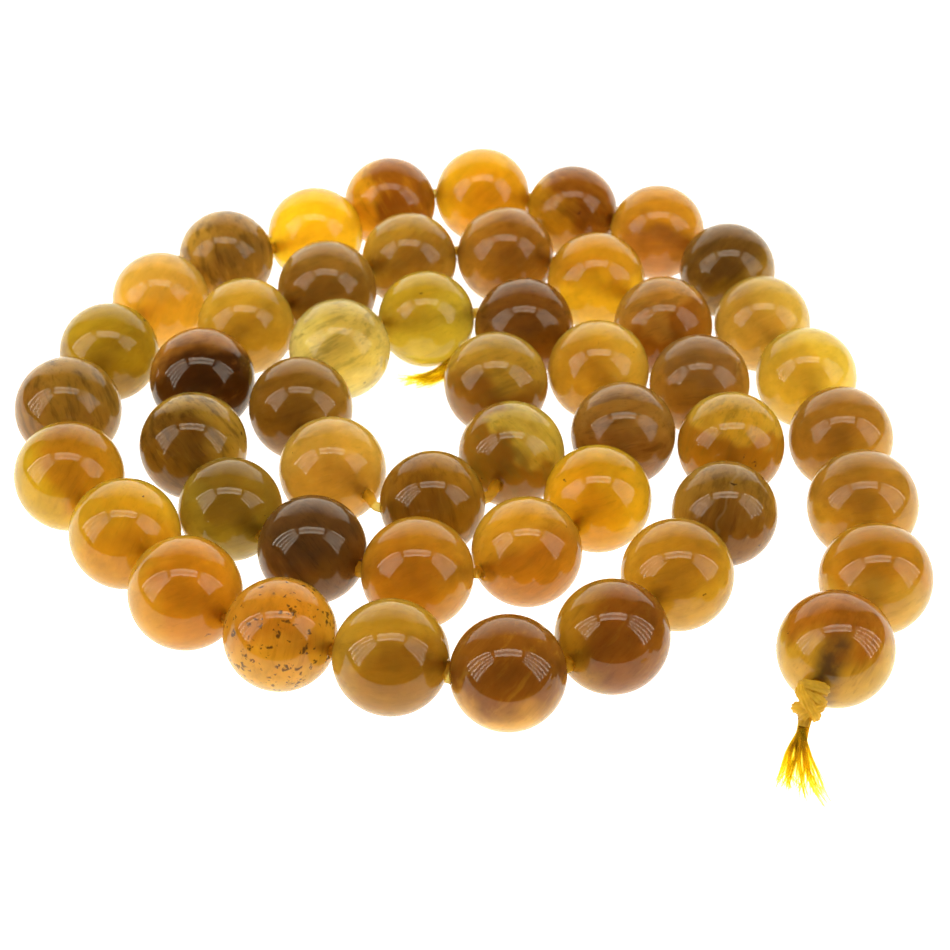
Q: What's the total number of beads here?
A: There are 50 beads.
